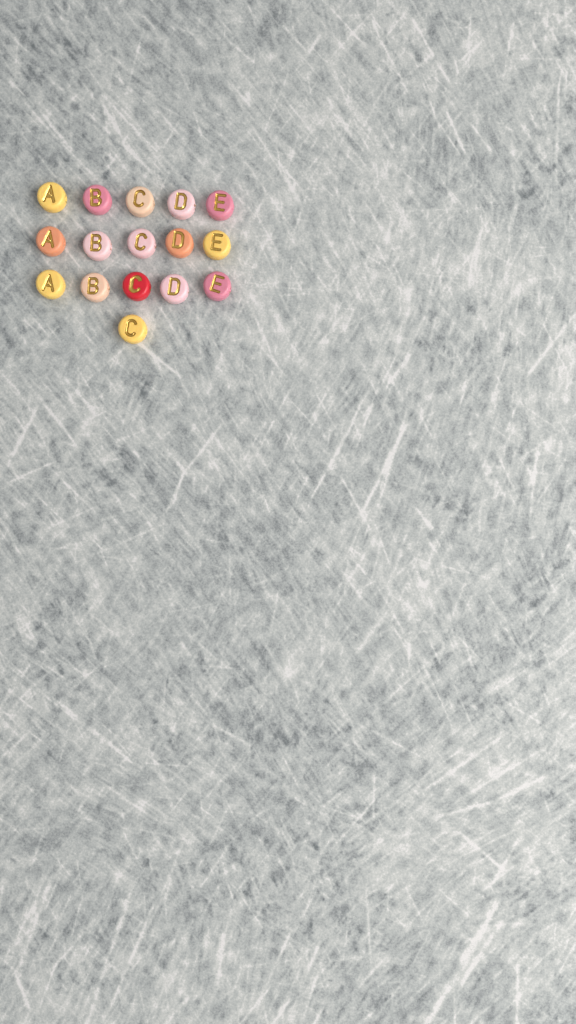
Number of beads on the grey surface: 16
